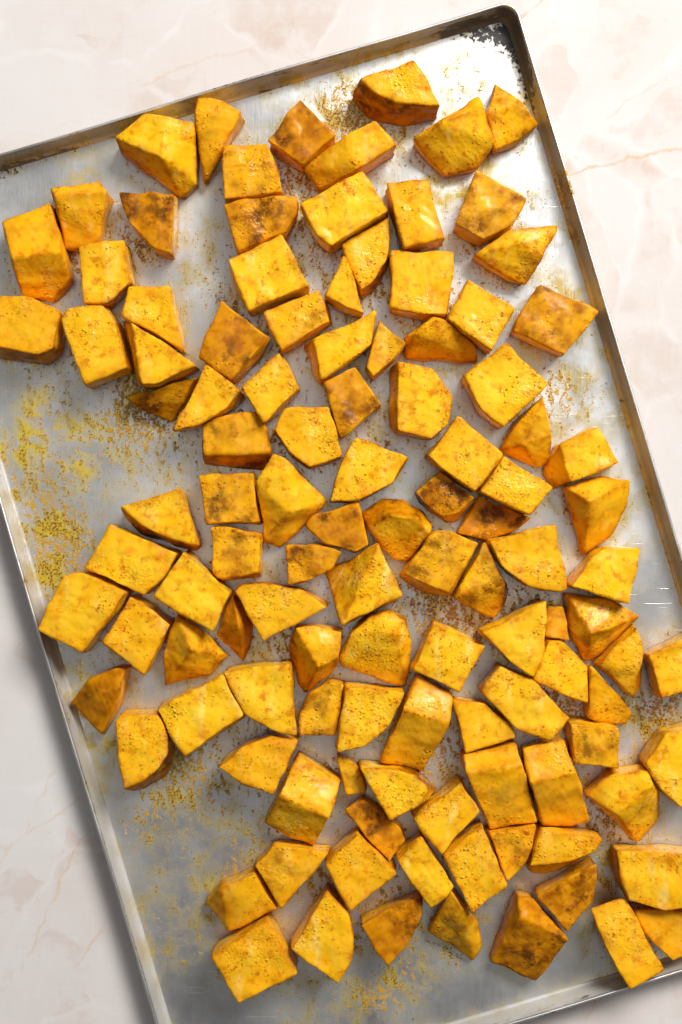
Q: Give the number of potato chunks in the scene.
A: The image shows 113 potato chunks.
